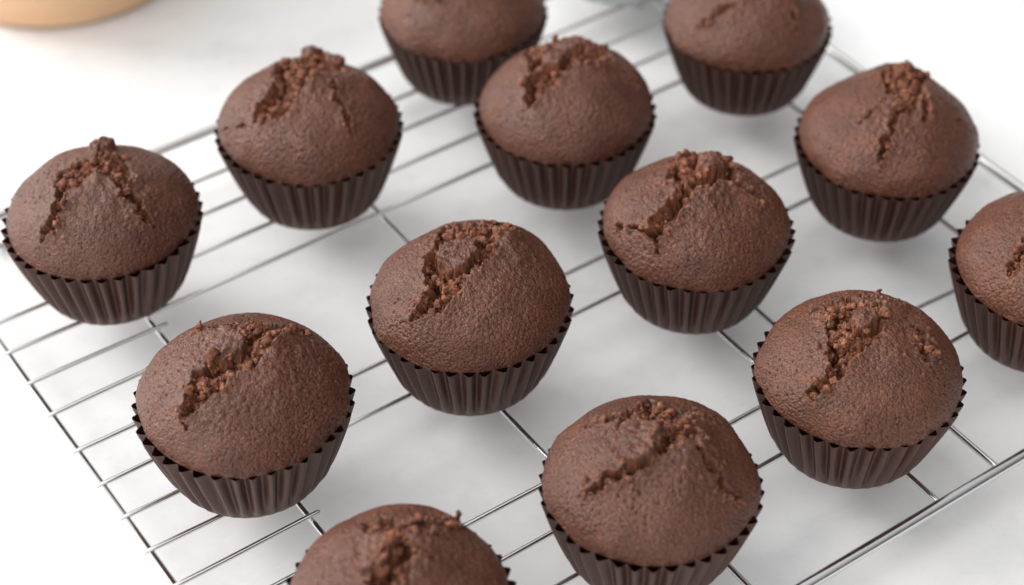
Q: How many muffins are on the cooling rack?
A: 13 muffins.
